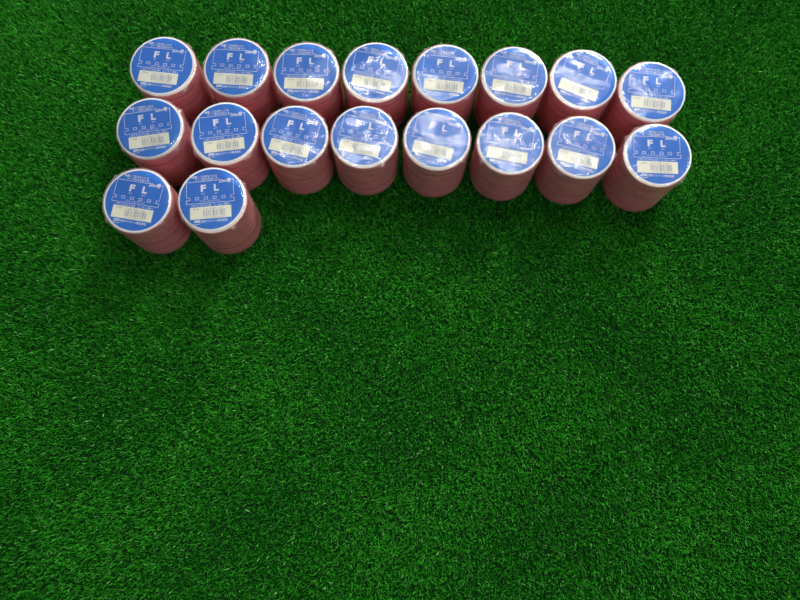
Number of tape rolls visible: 18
